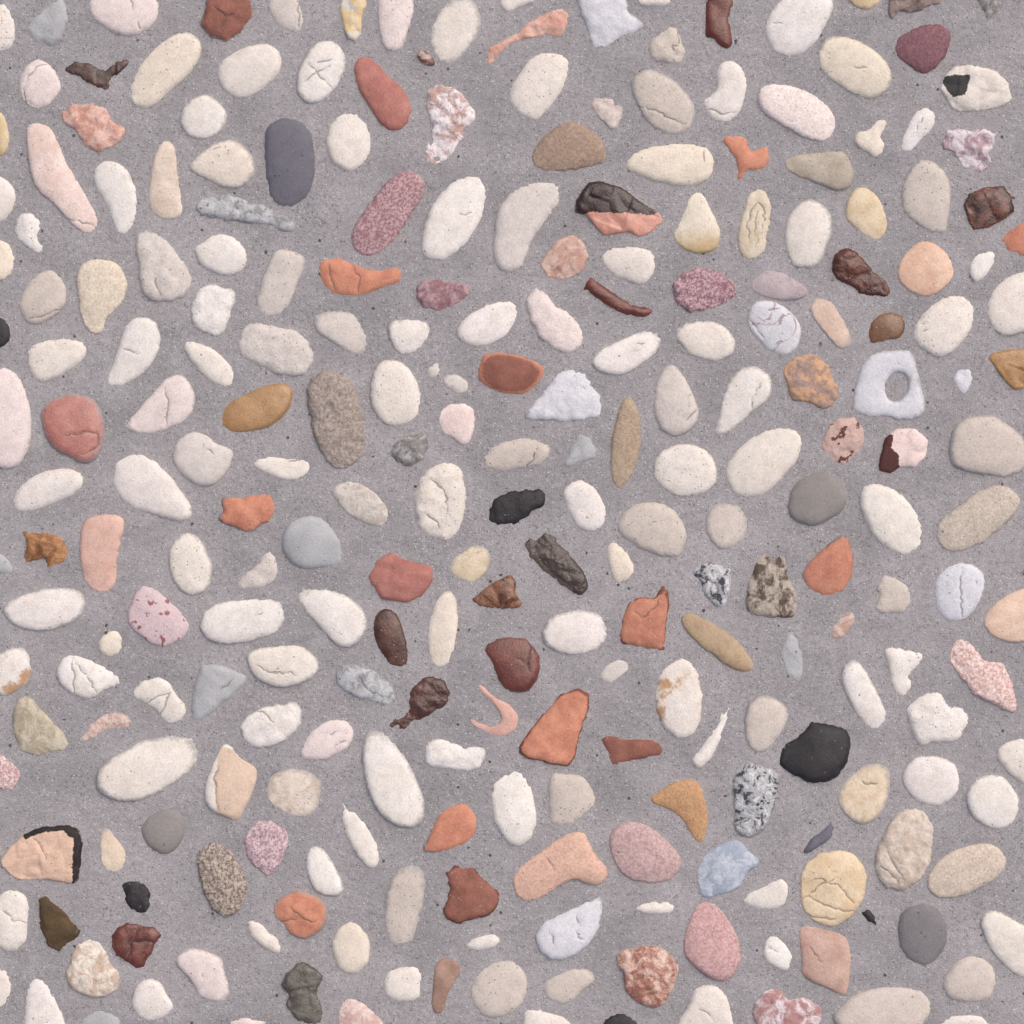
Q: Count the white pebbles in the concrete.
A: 132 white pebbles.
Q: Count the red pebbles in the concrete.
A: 20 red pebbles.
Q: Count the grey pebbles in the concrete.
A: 18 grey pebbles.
